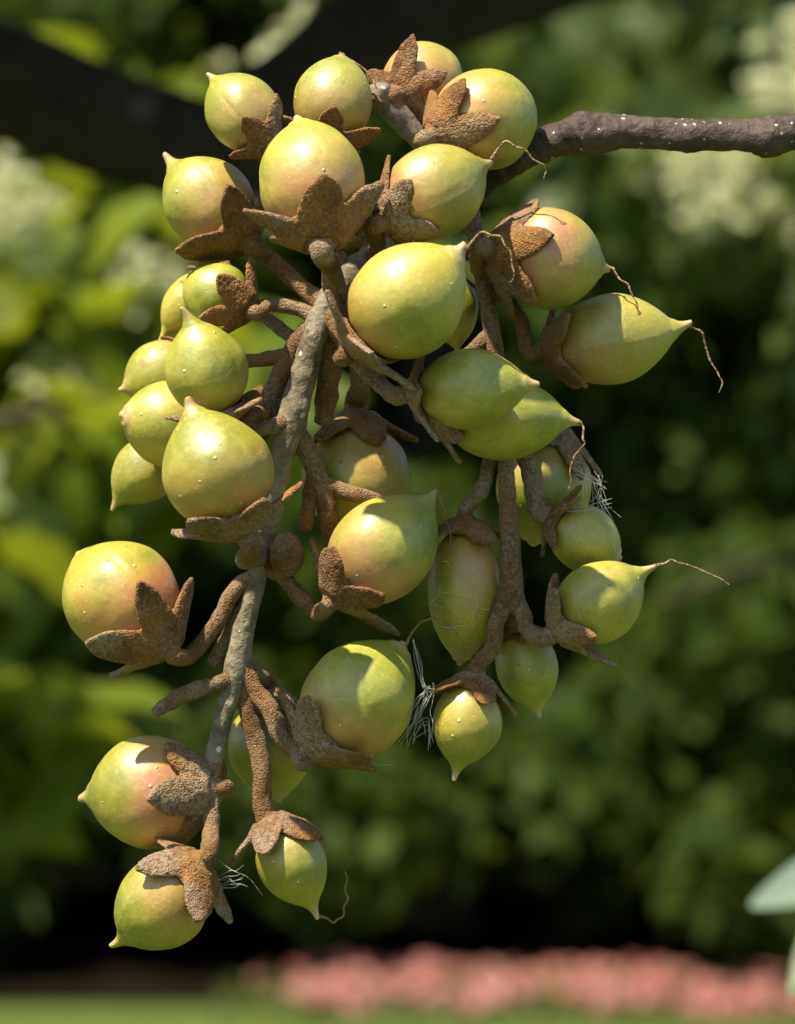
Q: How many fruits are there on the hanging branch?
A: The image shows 34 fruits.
